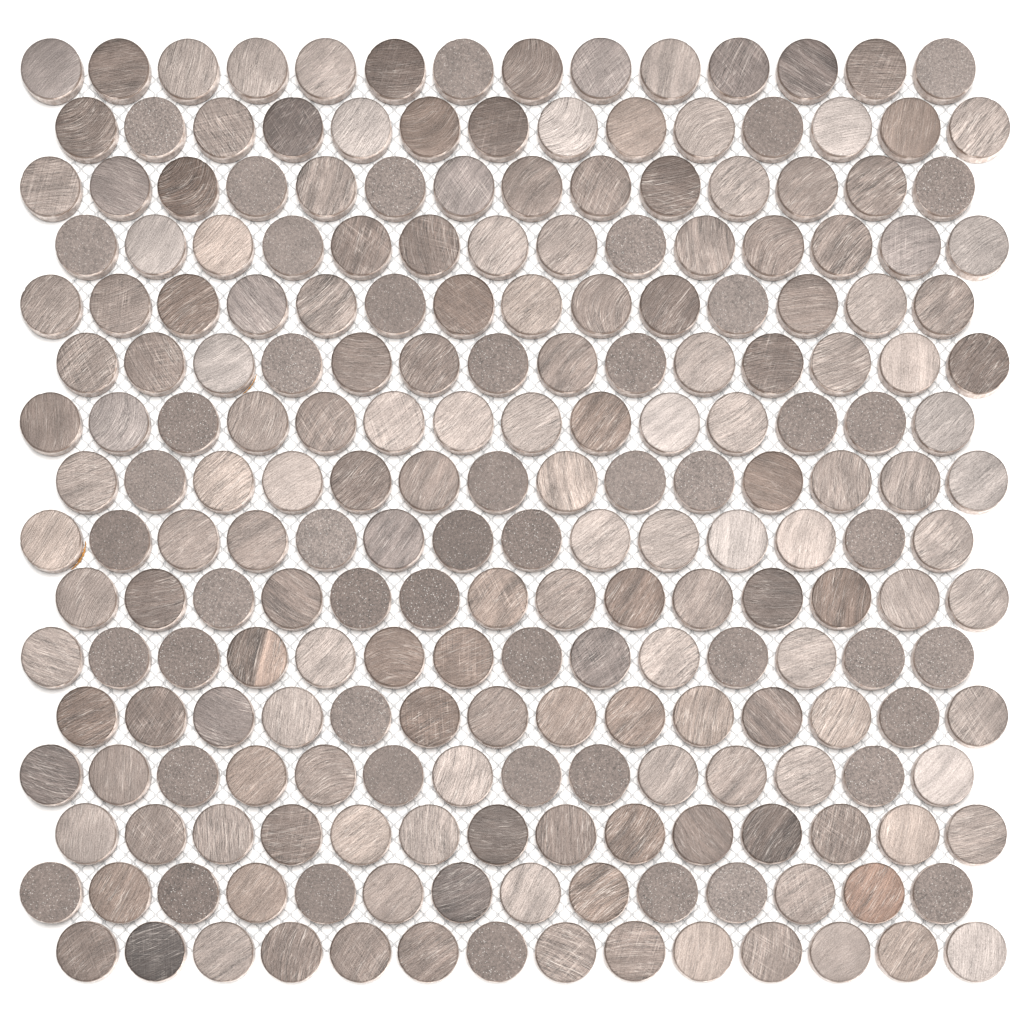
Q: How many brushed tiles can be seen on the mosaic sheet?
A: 174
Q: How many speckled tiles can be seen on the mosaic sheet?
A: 50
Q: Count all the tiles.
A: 224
